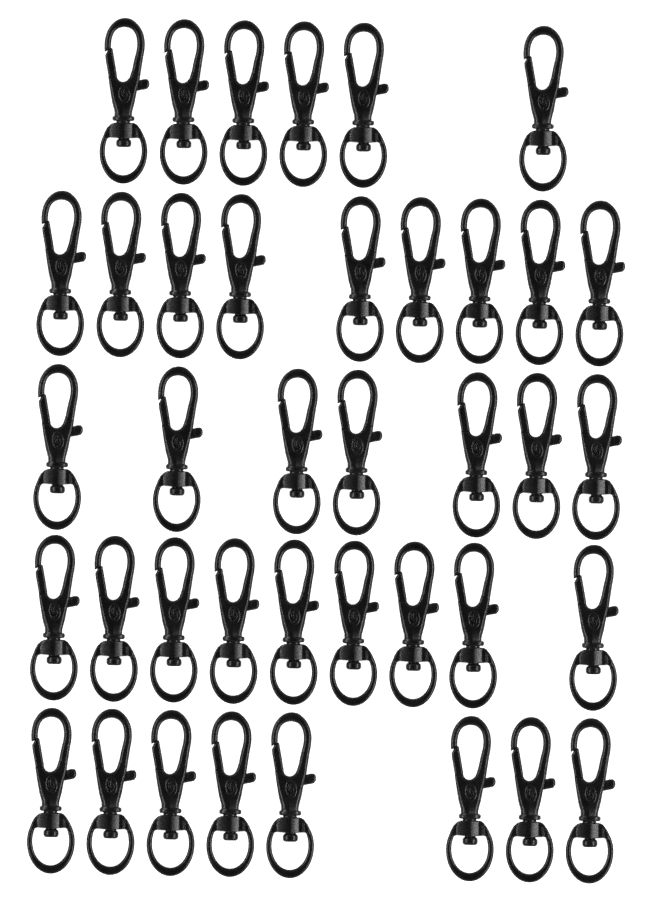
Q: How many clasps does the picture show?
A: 39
